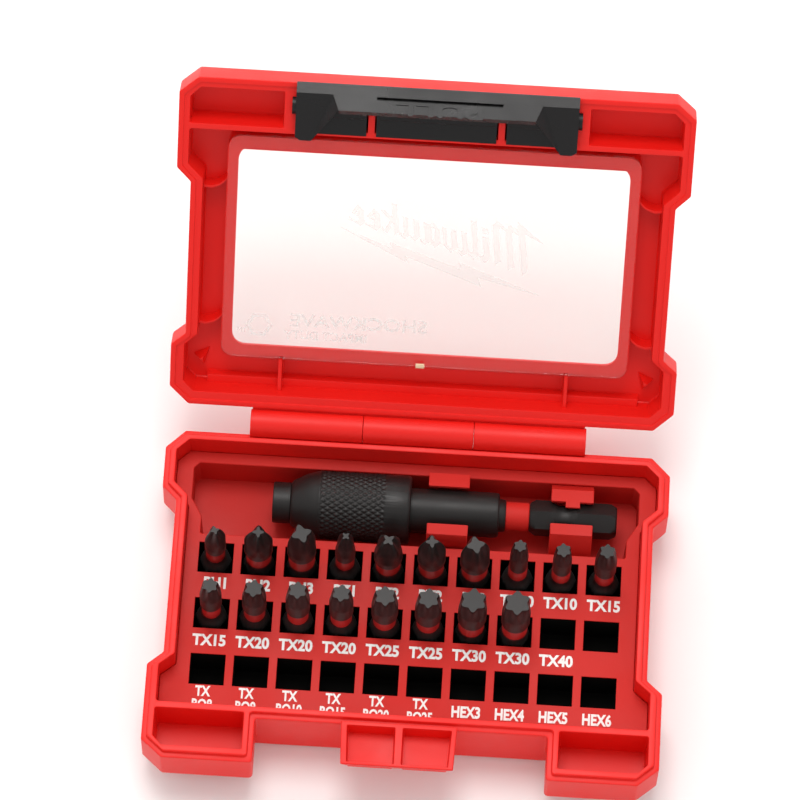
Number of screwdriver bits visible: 18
